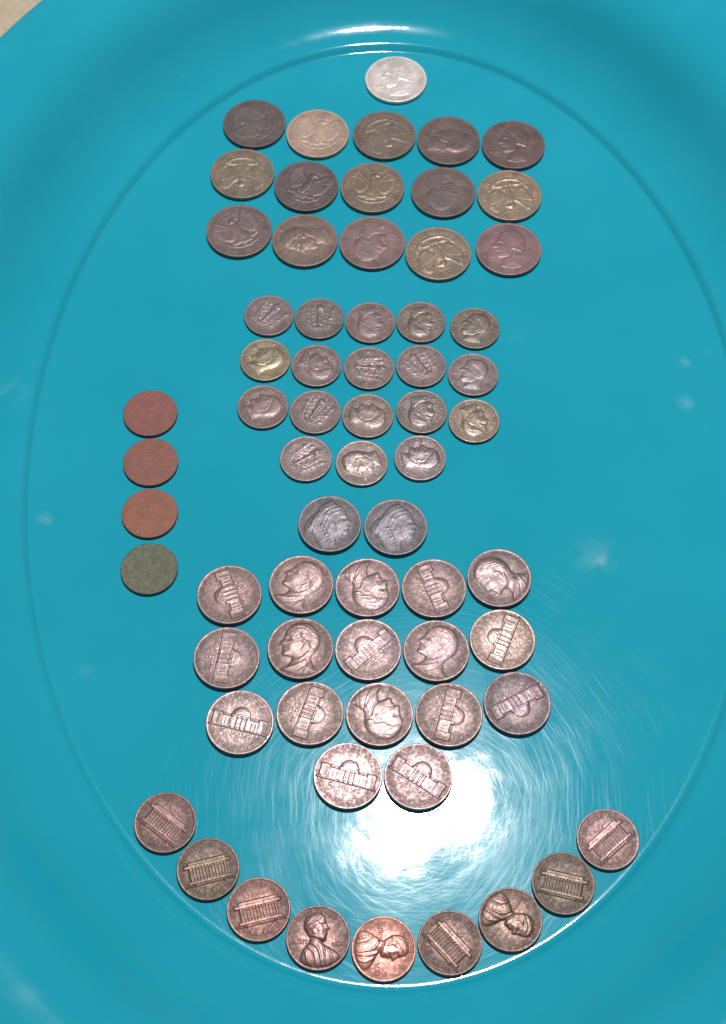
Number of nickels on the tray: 19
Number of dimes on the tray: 18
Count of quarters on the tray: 16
